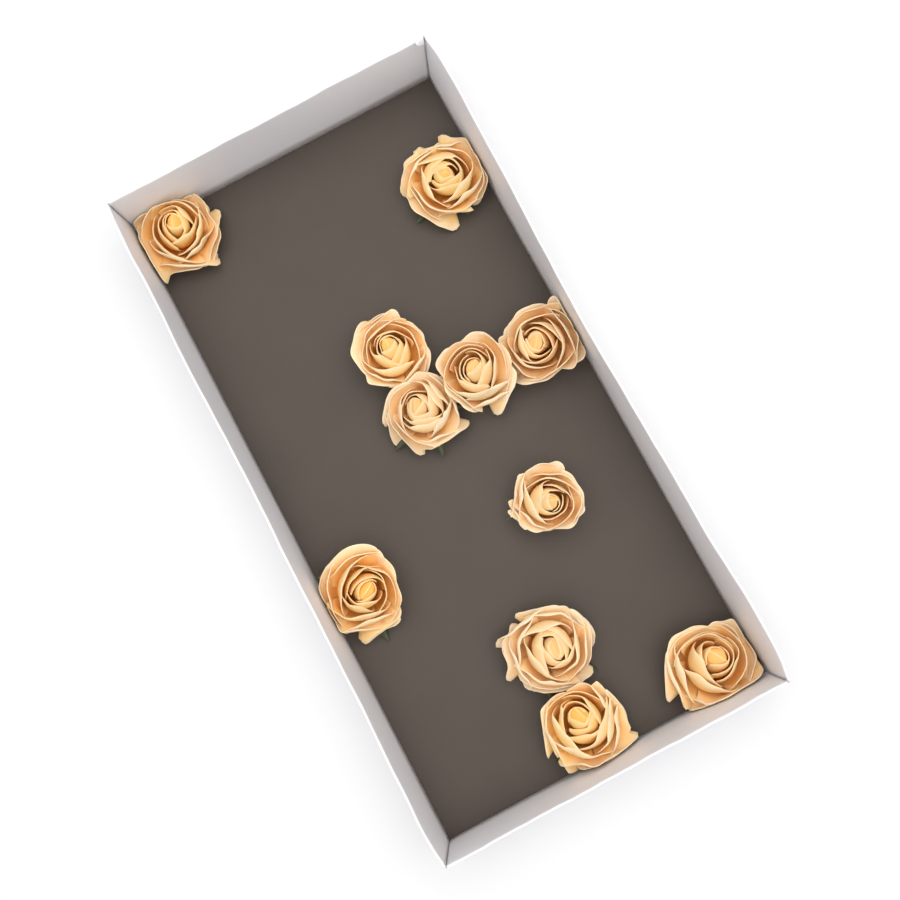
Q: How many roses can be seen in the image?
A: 11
